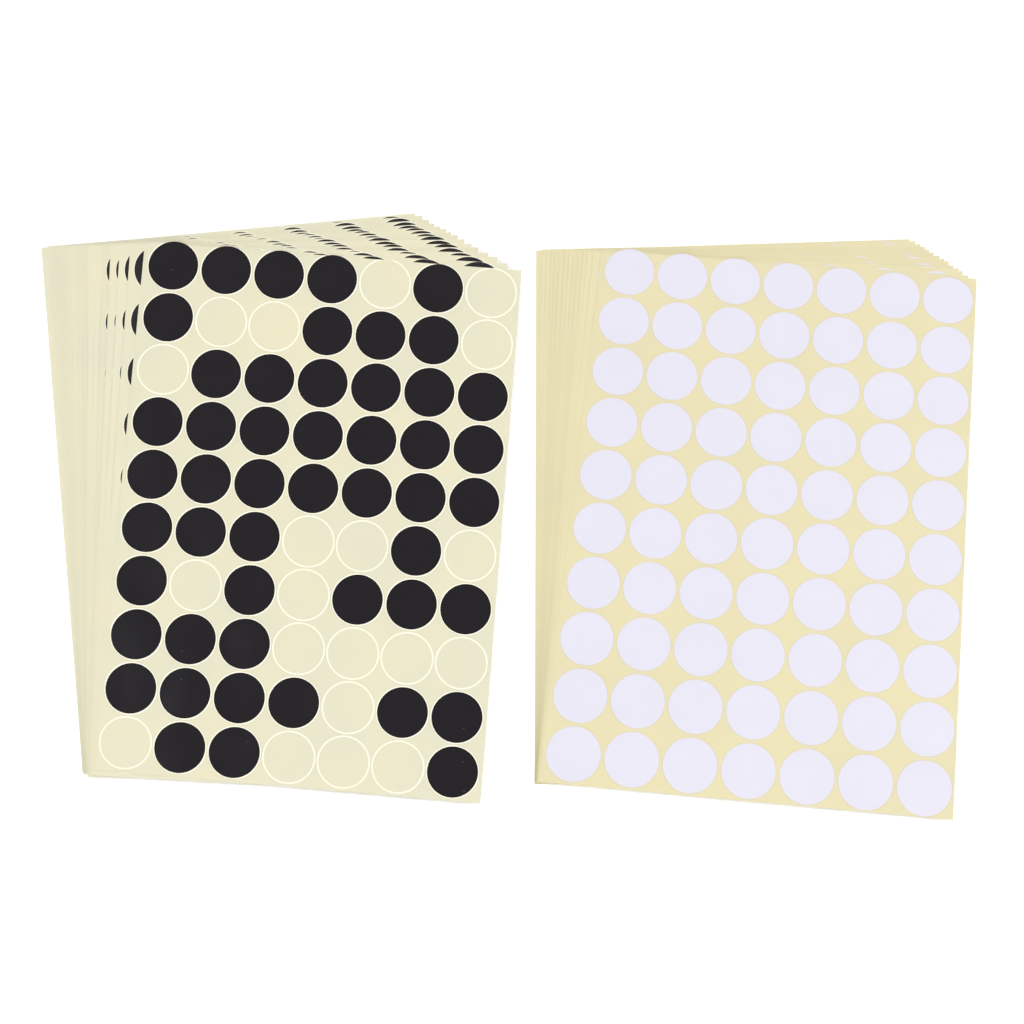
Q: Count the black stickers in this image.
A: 50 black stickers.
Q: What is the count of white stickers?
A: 70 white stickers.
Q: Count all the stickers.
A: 120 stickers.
